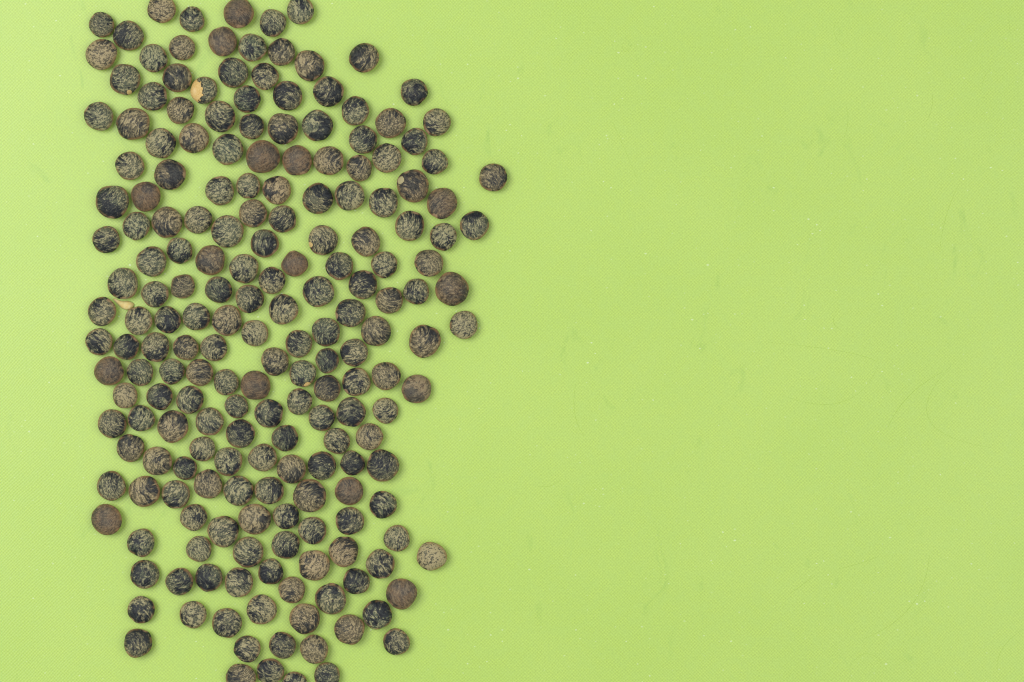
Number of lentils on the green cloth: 200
